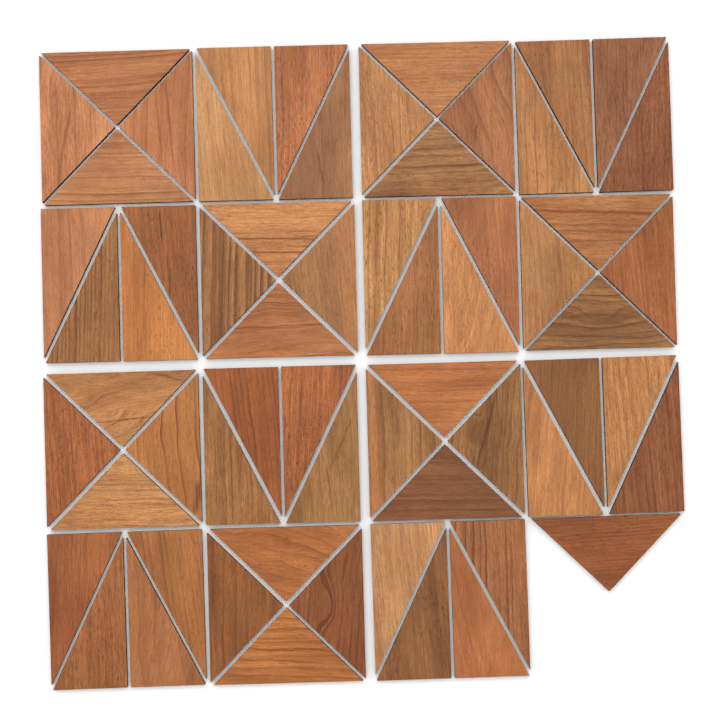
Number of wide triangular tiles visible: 29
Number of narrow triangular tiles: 32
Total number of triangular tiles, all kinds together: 61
